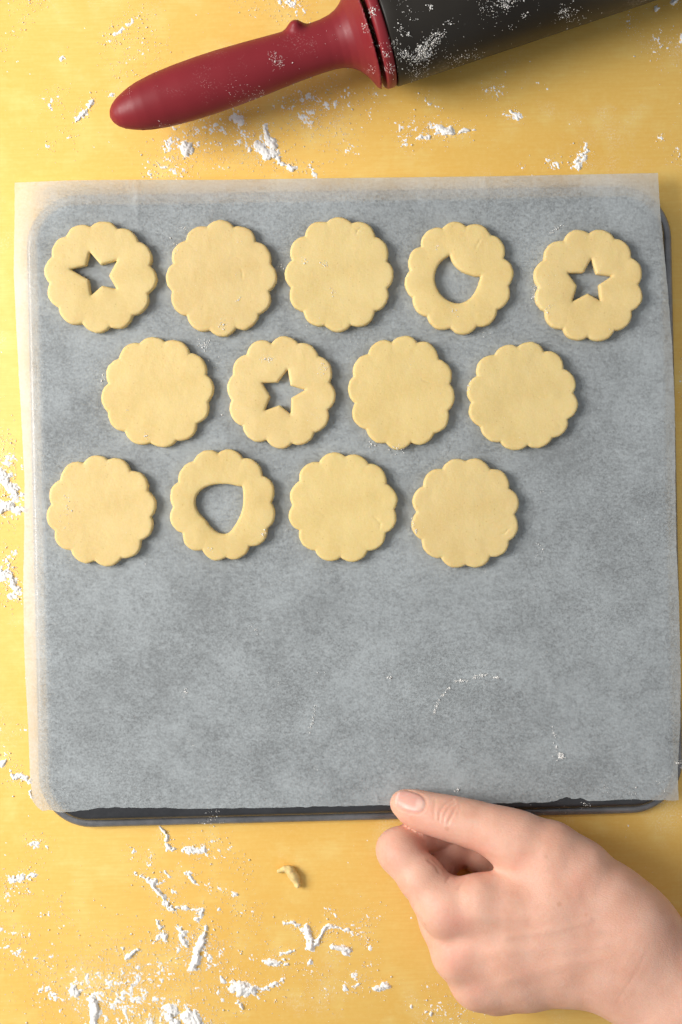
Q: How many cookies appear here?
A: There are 13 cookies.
